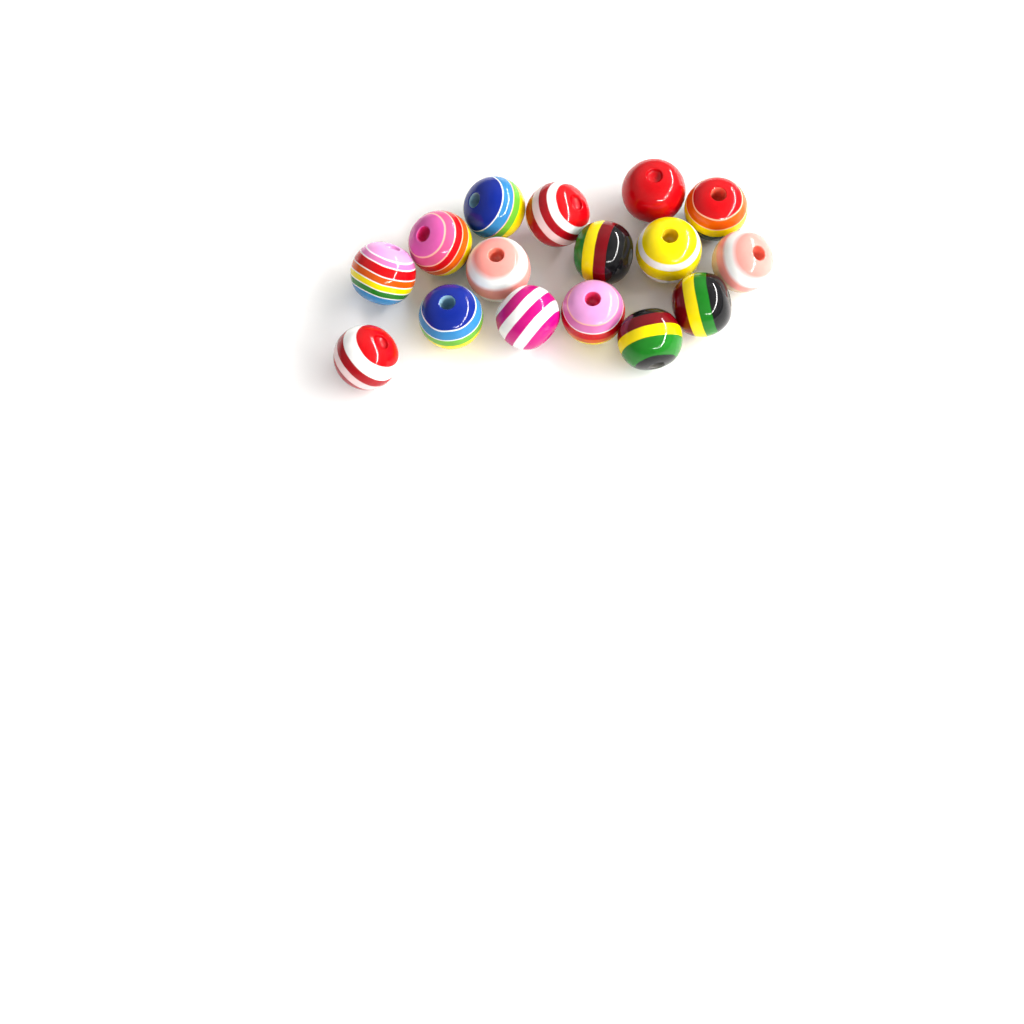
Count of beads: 16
